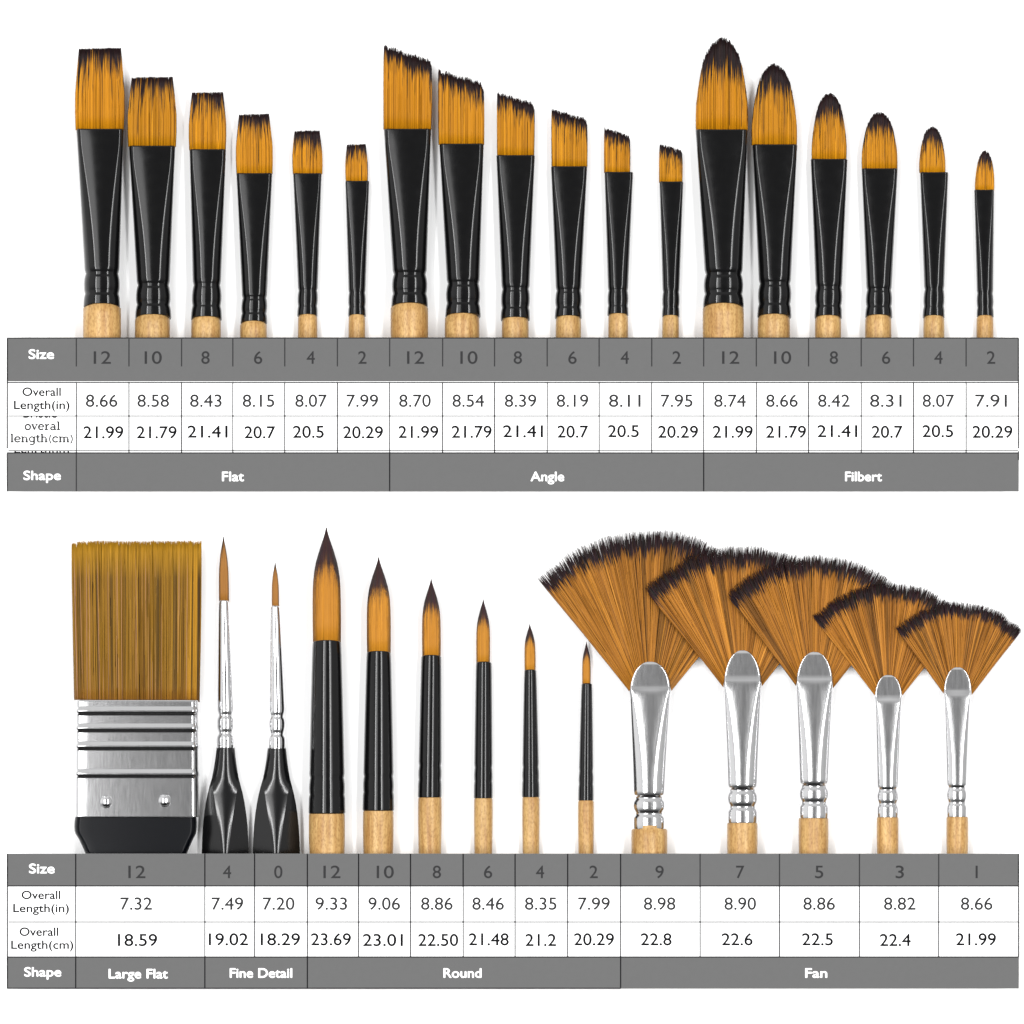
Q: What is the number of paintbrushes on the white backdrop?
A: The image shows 32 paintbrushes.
